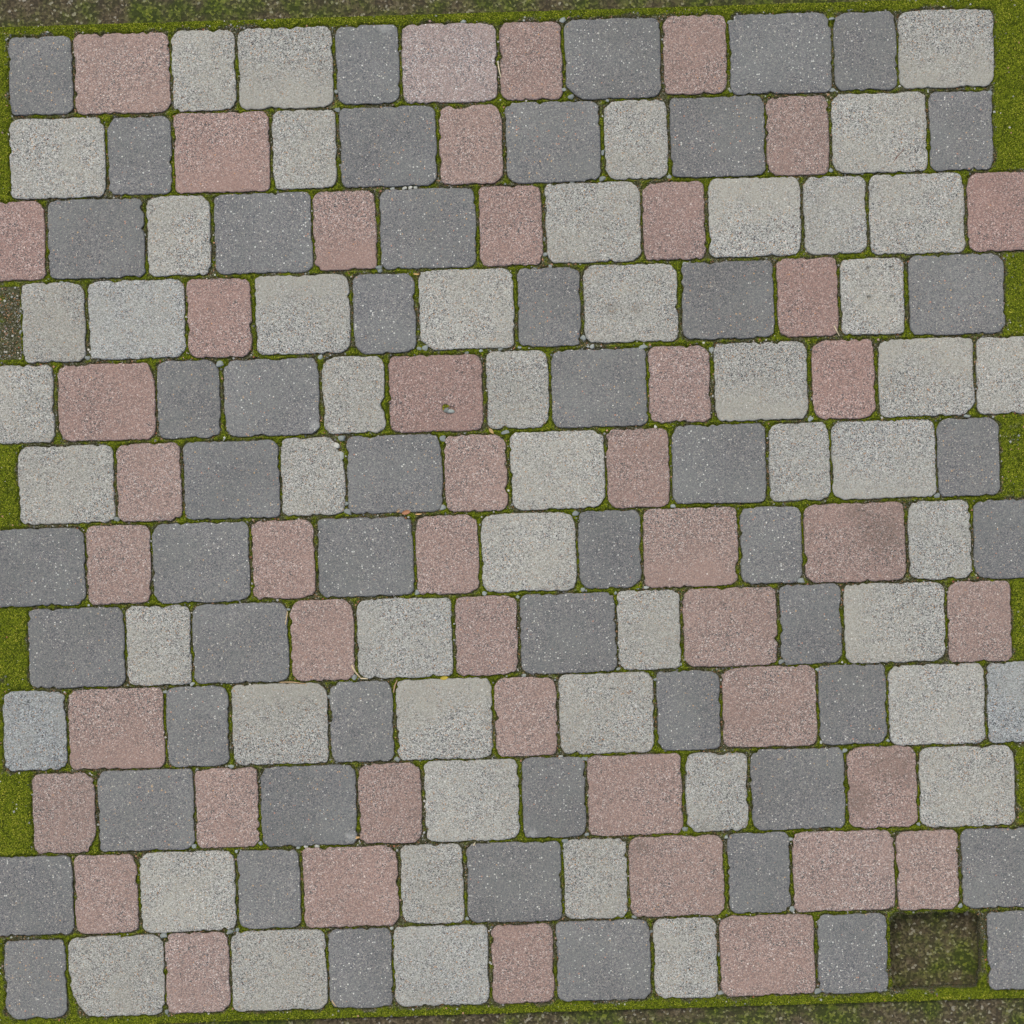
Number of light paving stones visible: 51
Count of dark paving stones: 52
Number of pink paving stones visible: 46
